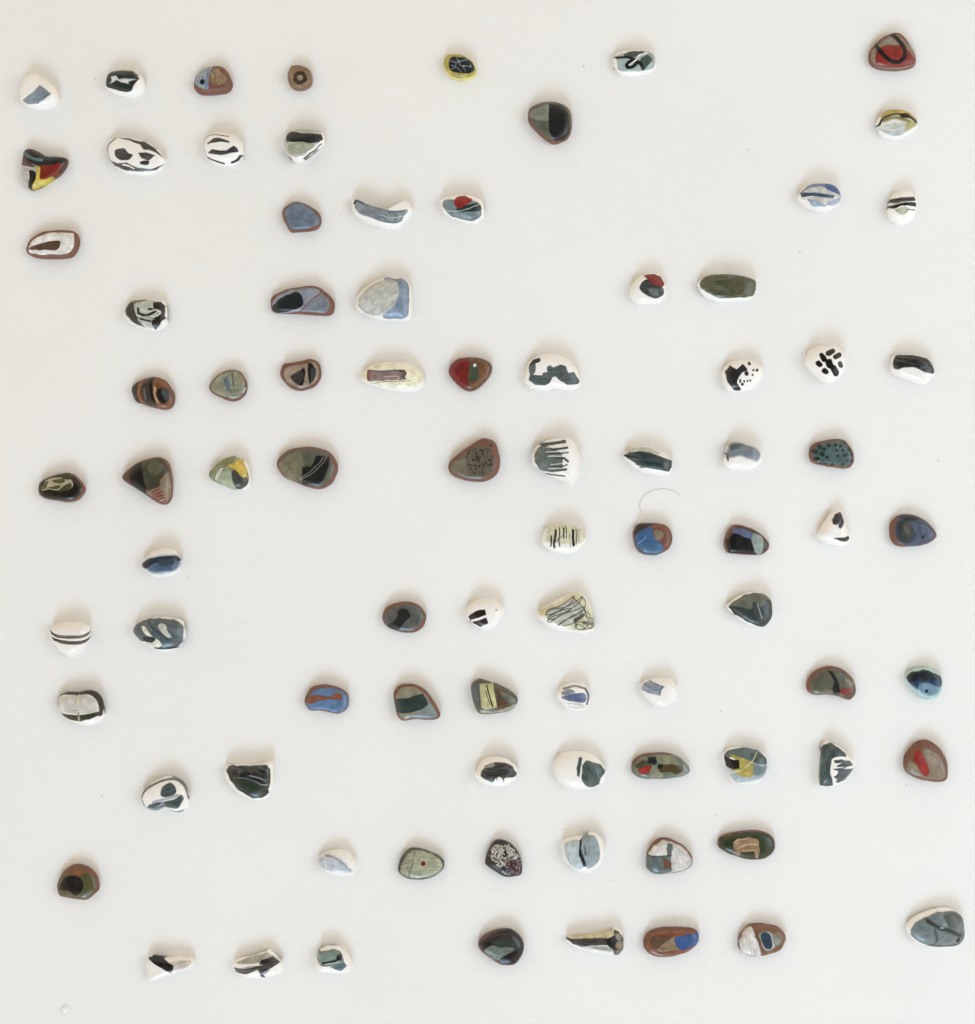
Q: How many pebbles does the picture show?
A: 85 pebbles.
